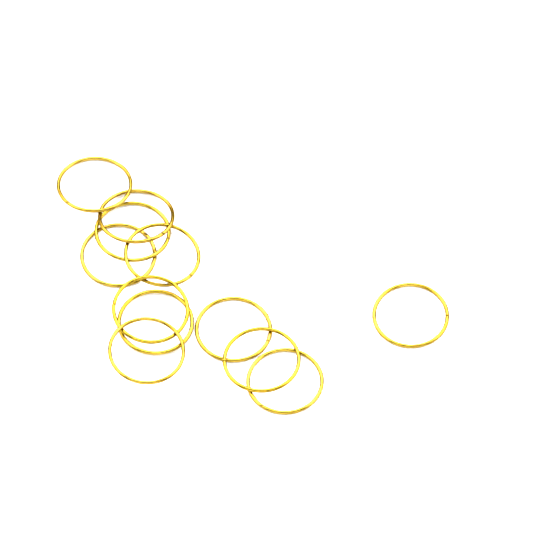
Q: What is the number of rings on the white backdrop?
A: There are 12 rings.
